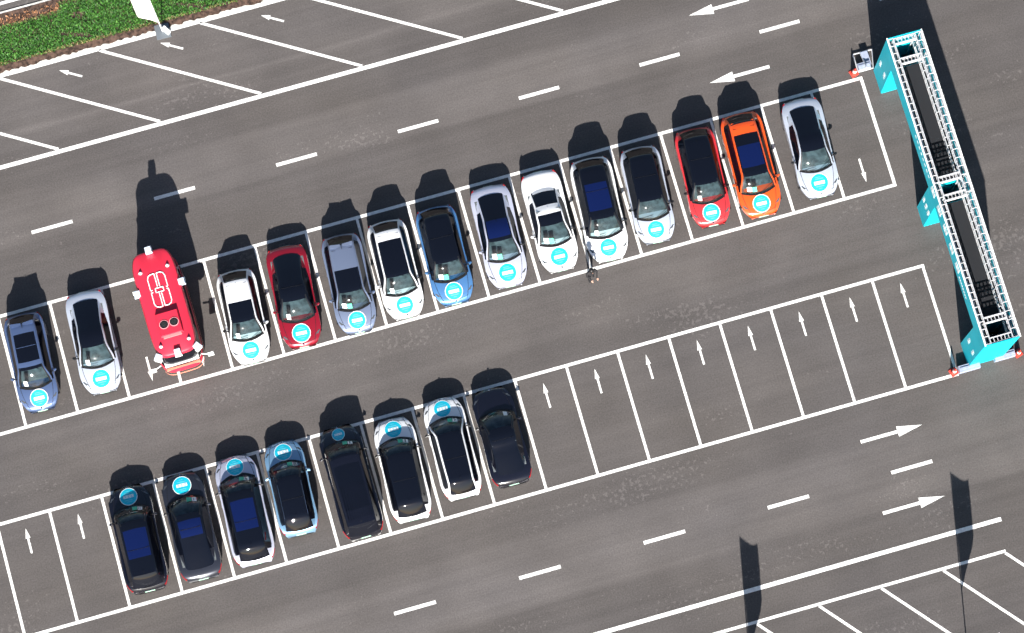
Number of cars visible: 22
